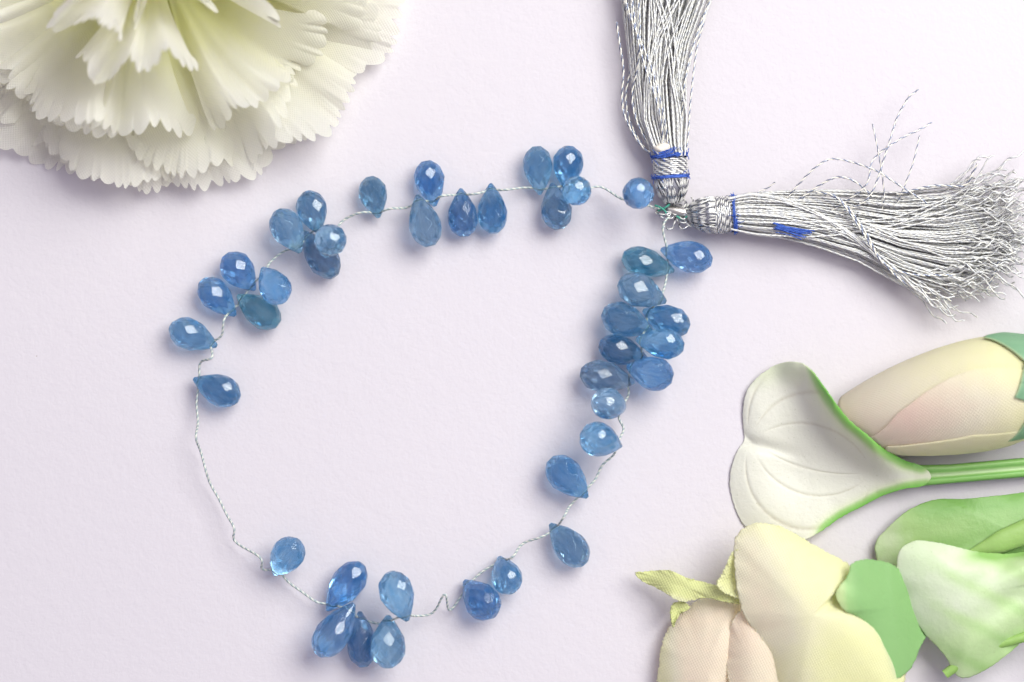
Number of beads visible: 41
